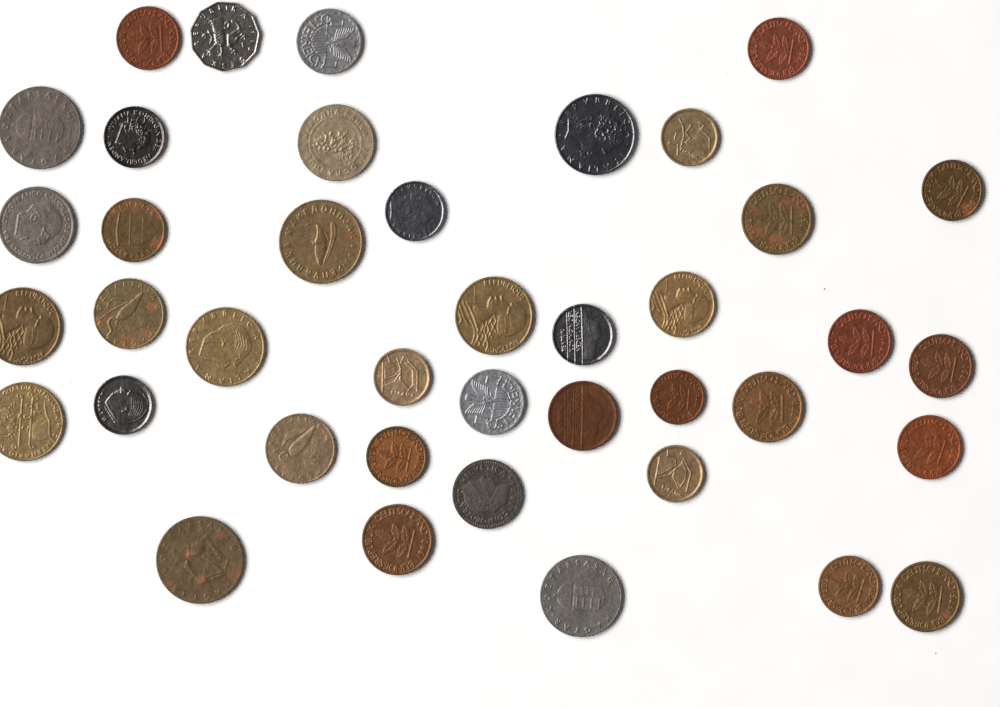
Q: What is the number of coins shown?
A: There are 40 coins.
